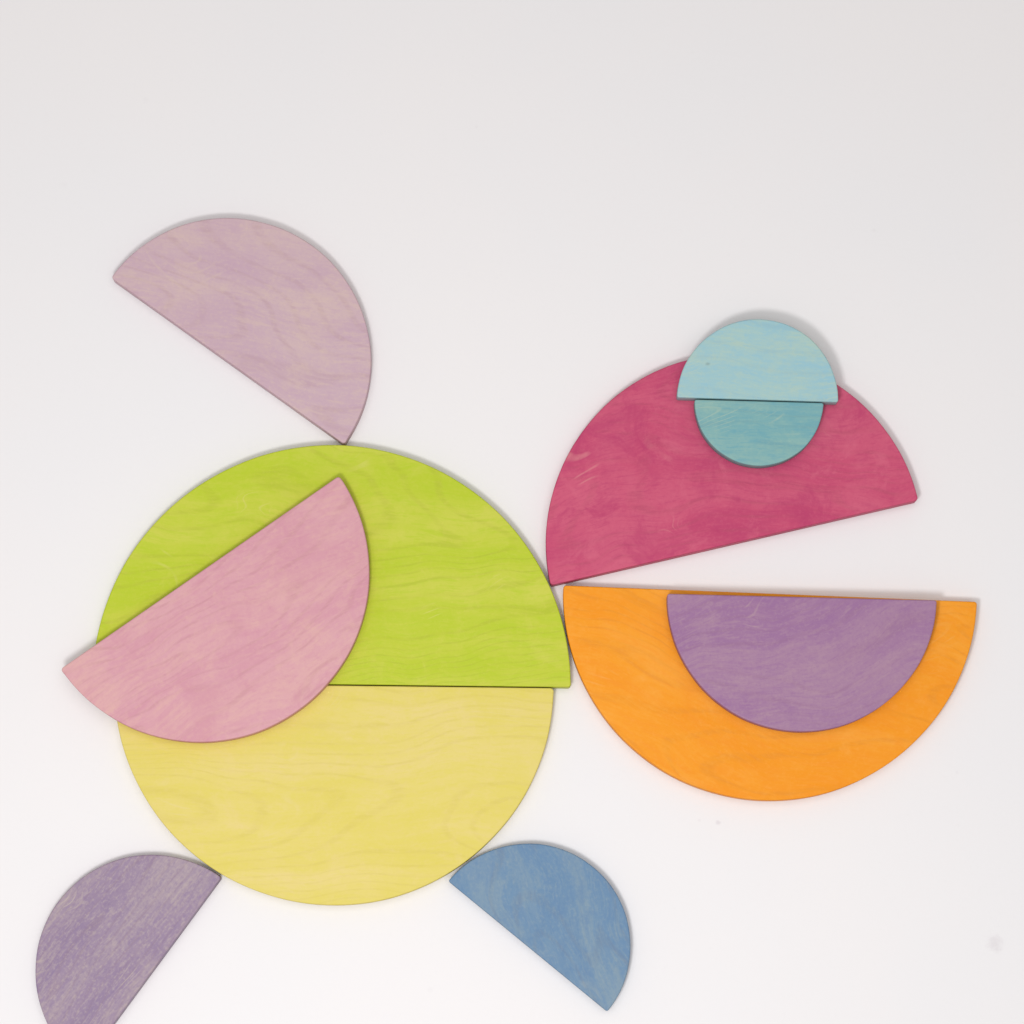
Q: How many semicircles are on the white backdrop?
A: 11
